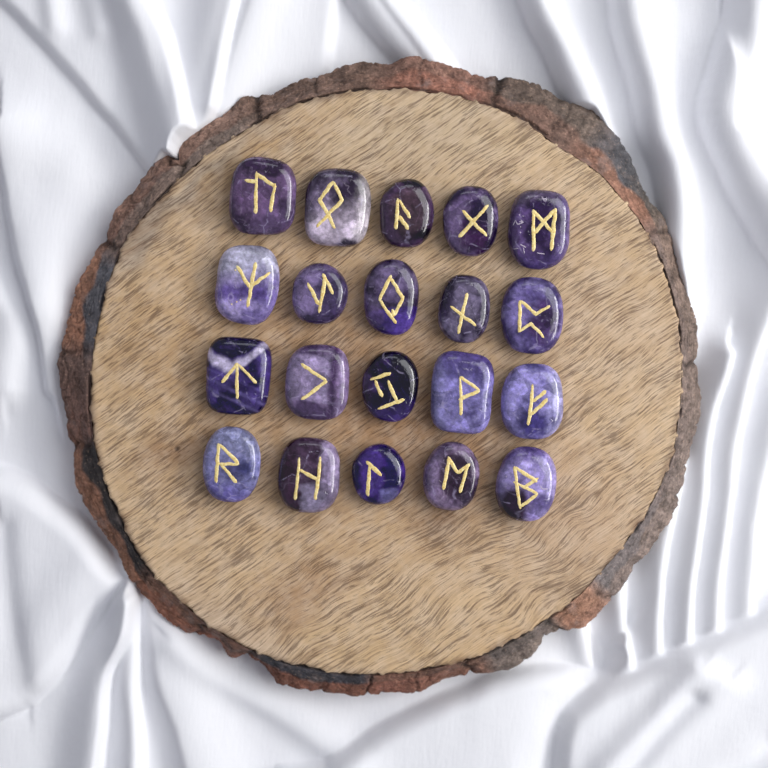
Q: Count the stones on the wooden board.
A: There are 20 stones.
